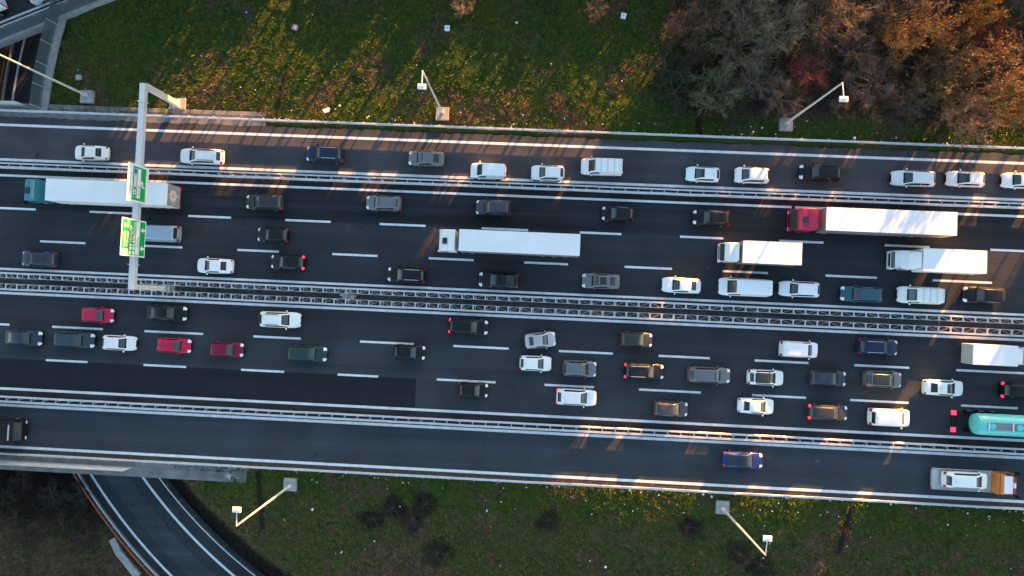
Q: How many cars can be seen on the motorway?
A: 57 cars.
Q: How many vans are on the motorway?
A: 7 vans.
